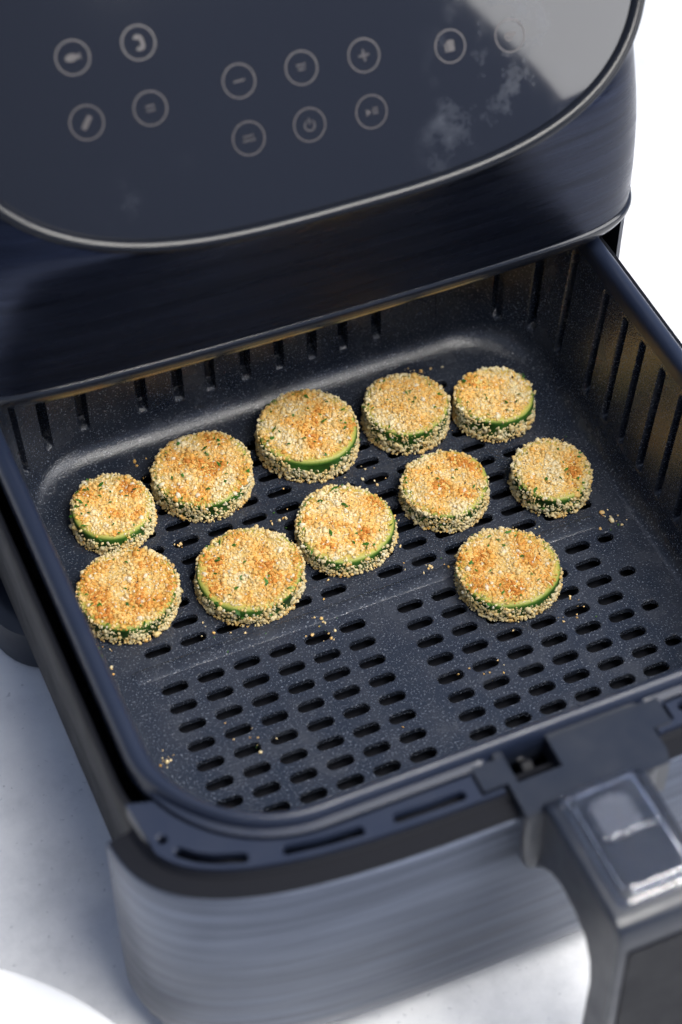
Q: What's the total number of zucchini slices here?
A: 11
